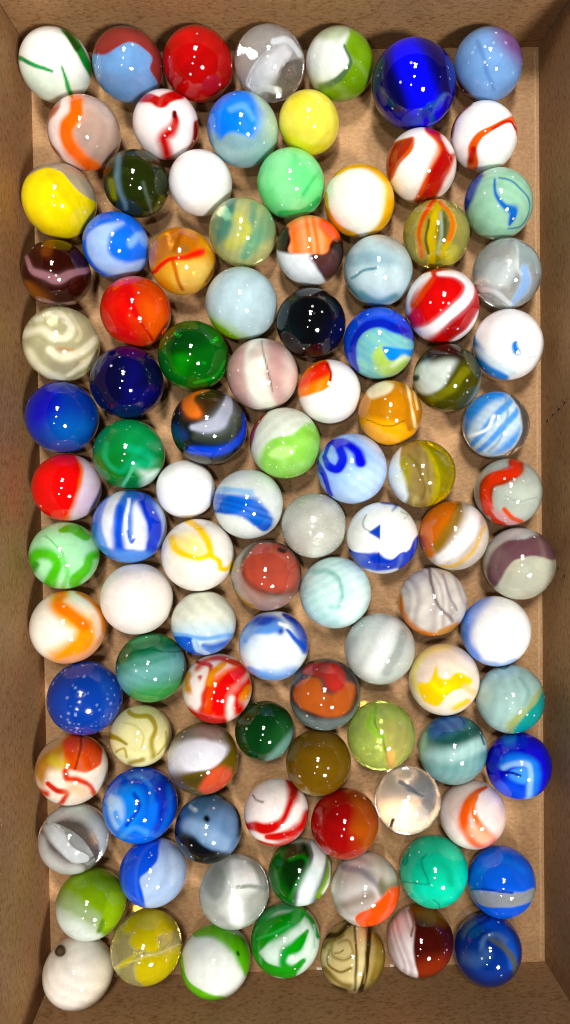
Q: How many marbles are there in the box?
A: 102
